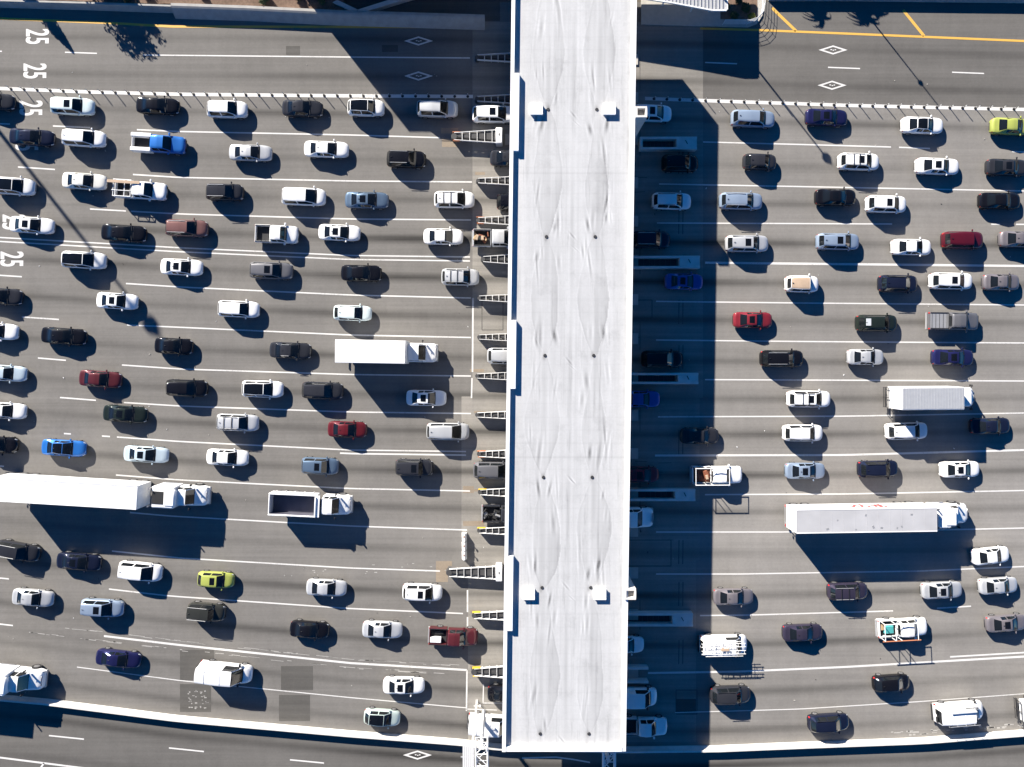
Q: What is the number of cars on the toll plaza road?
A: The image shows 126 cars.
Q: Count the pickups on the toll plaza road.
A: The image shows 10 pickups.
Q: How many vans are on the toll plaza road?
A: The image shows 5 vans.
